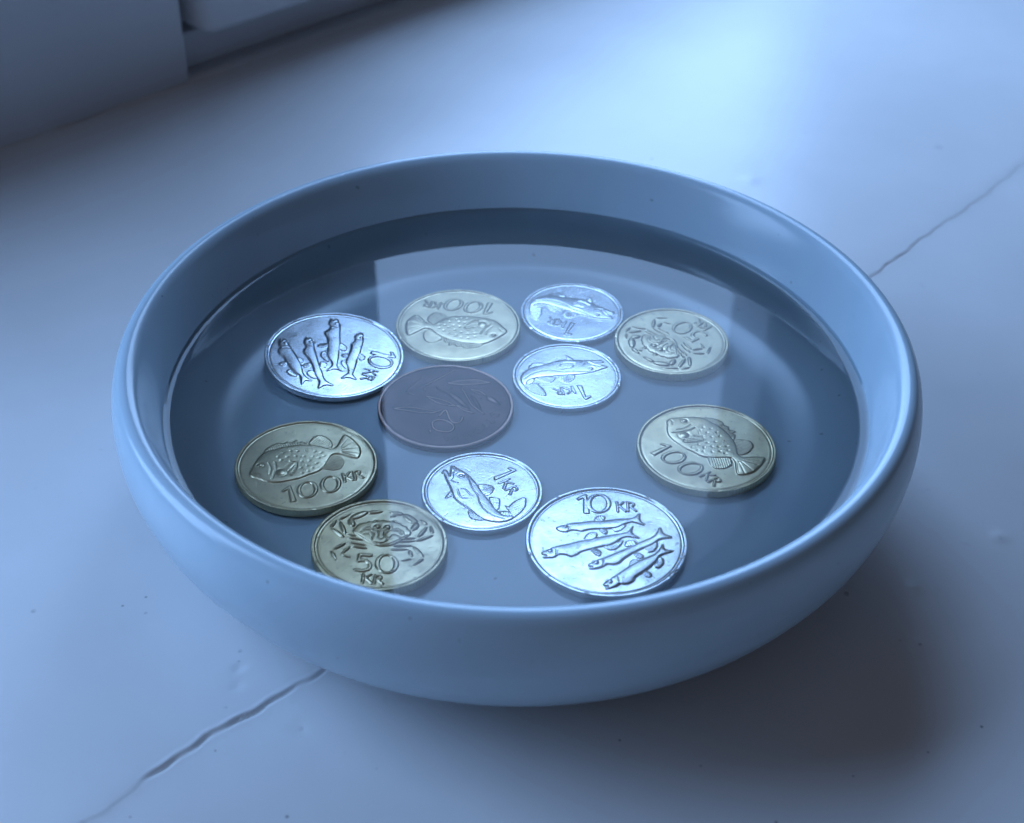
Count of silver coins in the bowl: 5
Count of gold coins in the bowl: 5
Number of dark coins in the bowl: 1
